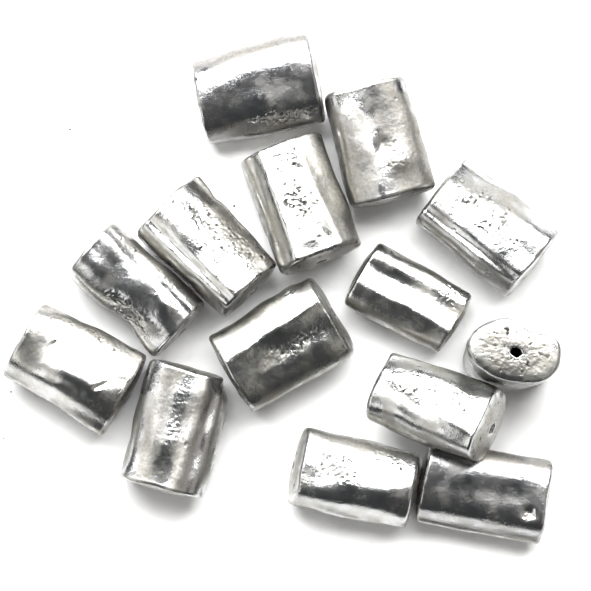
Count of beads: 14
